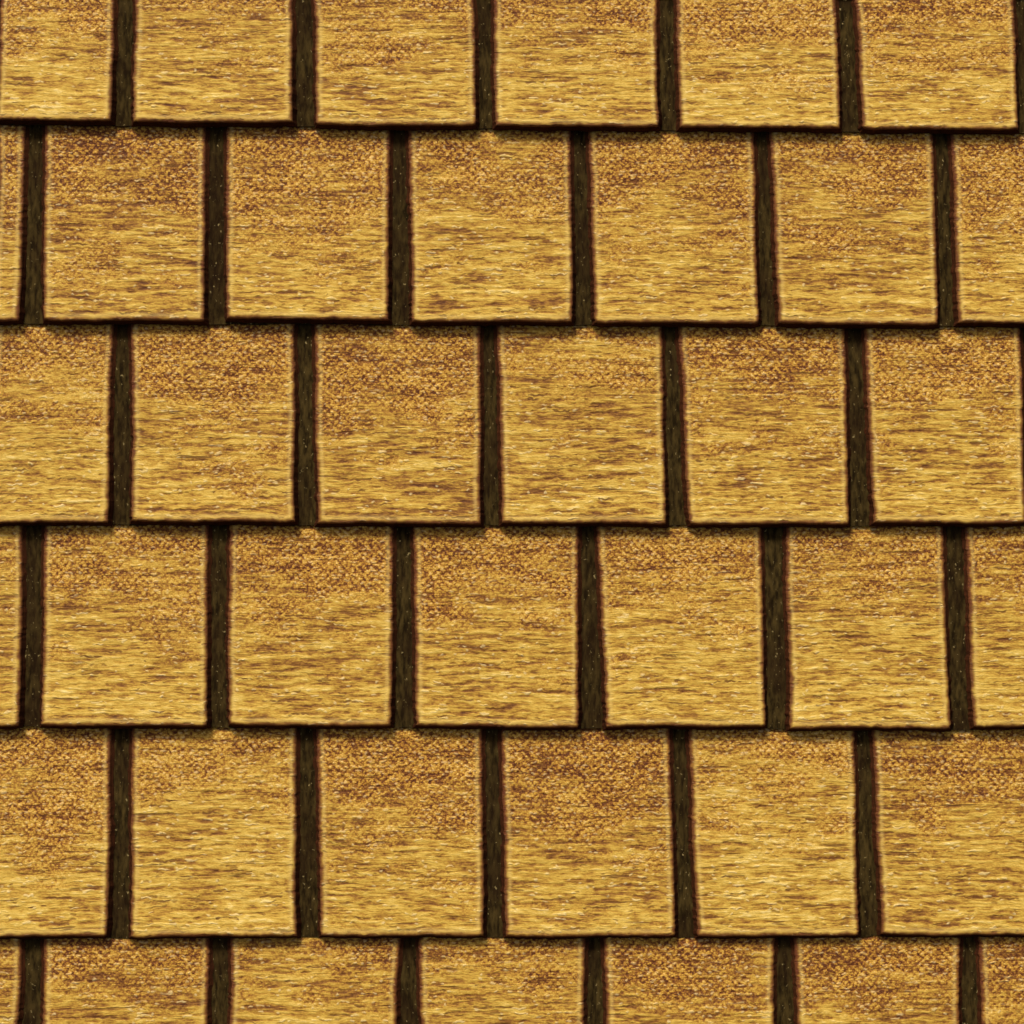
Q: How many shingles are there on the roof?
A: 39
